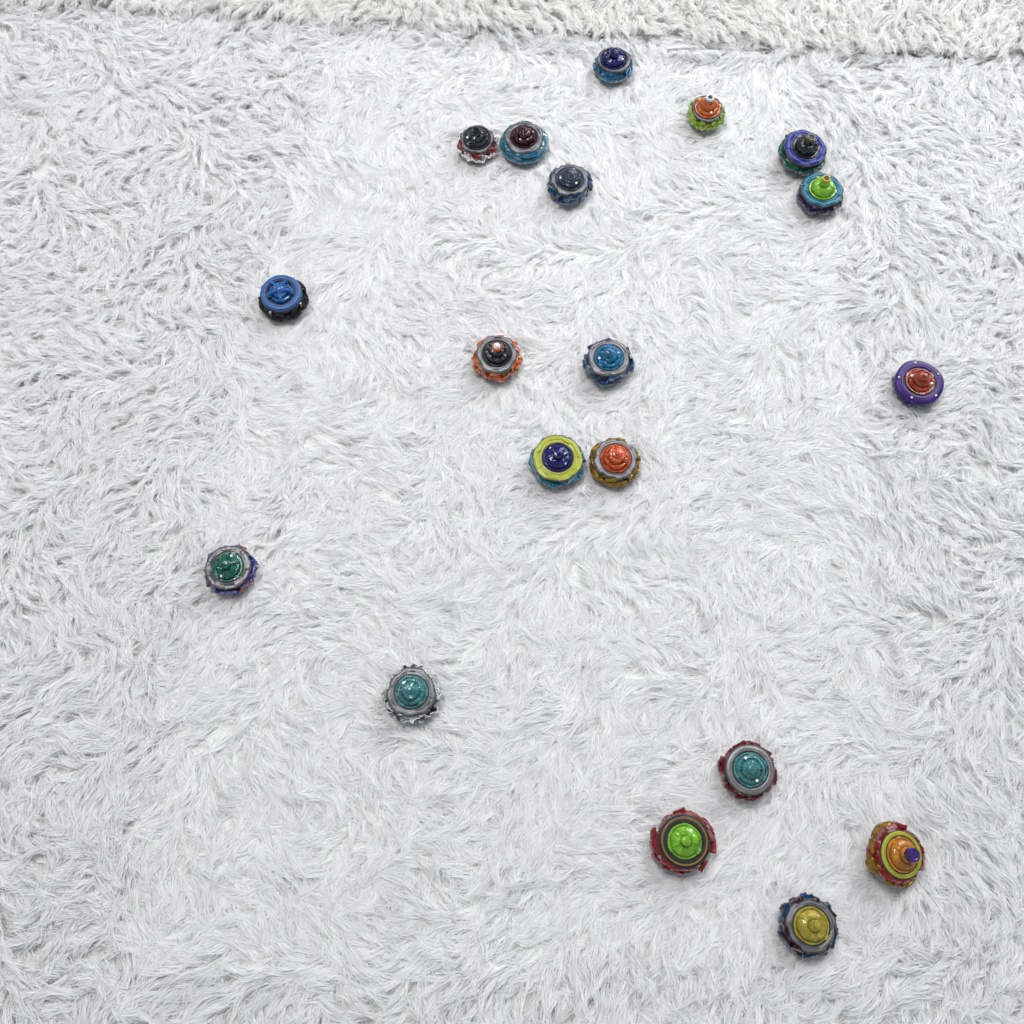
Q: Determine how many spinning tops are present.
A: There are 19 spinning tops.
